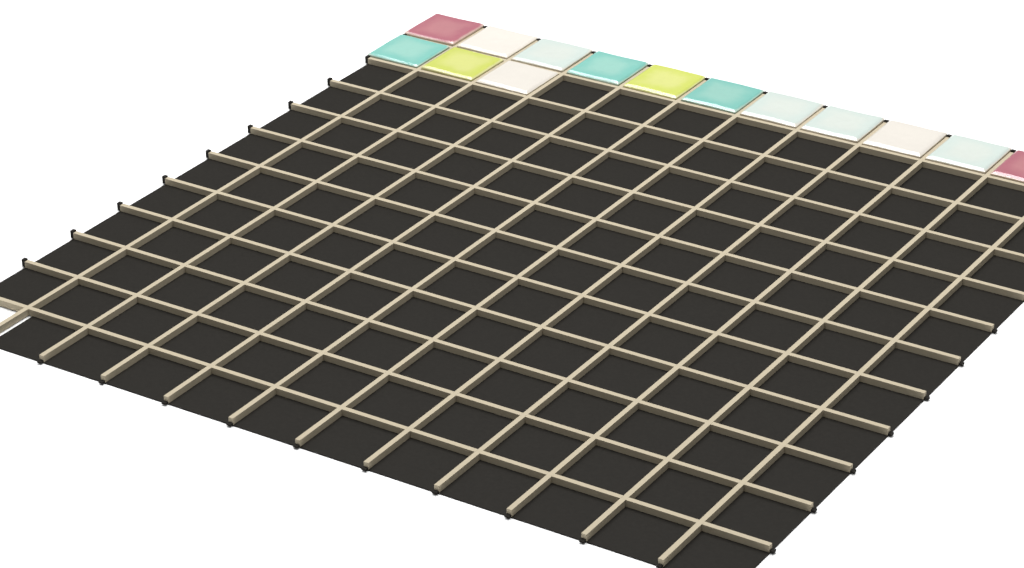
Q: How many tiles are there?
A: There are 14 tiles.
